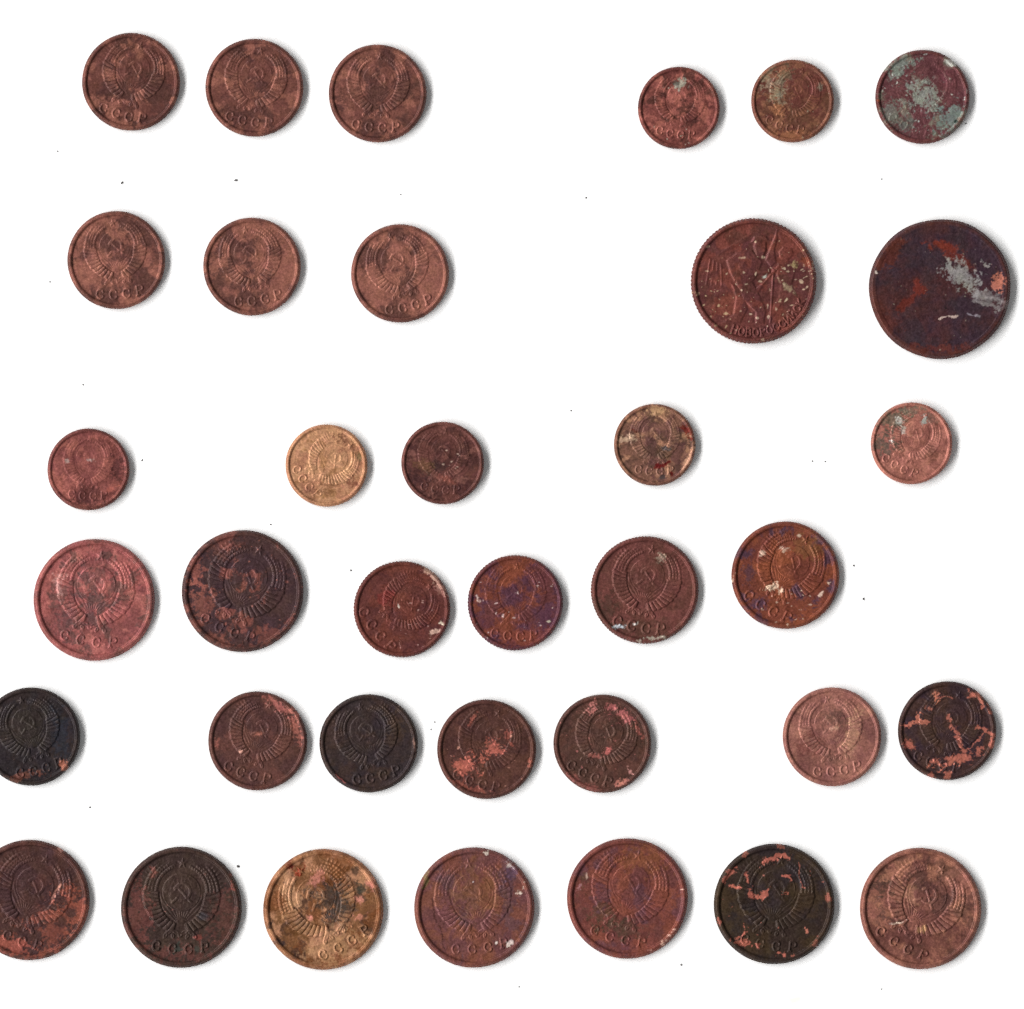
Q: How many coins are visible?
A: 36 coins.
